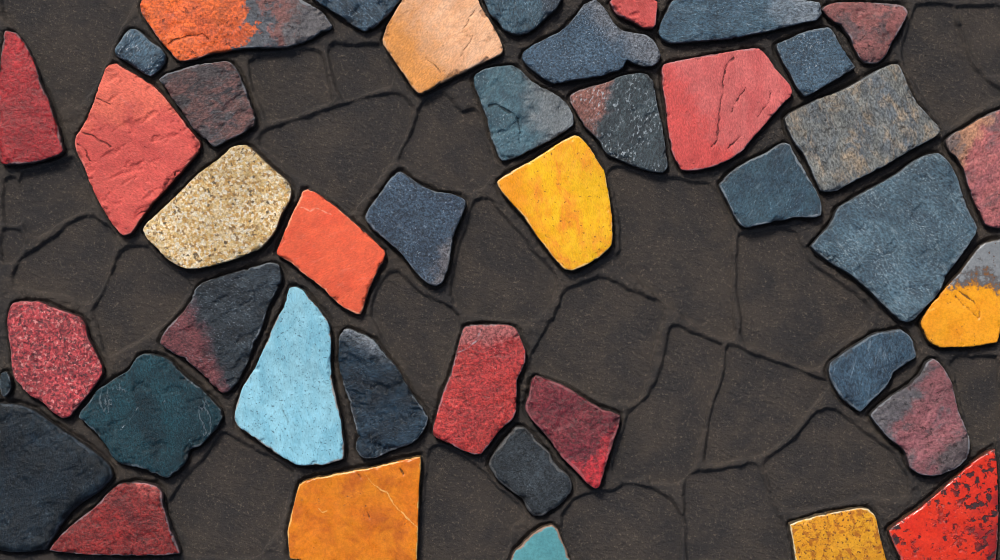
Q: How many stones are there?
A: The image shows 42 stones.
